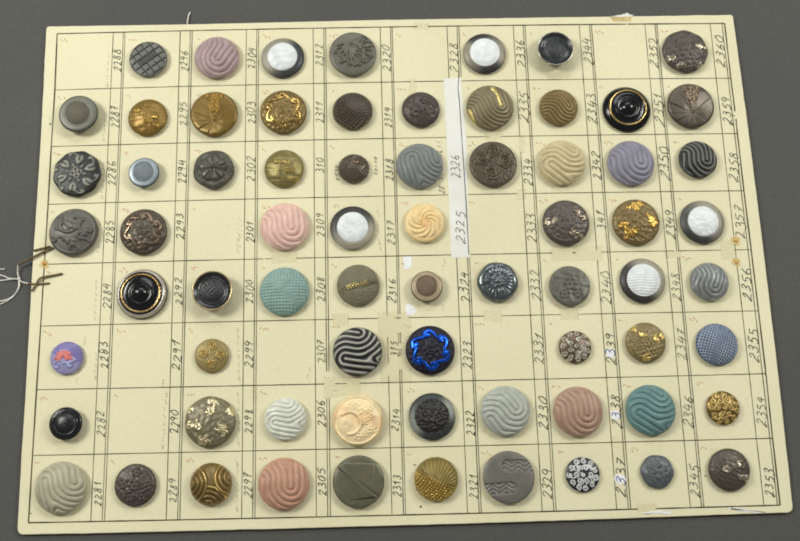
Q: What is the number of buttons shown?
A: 70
